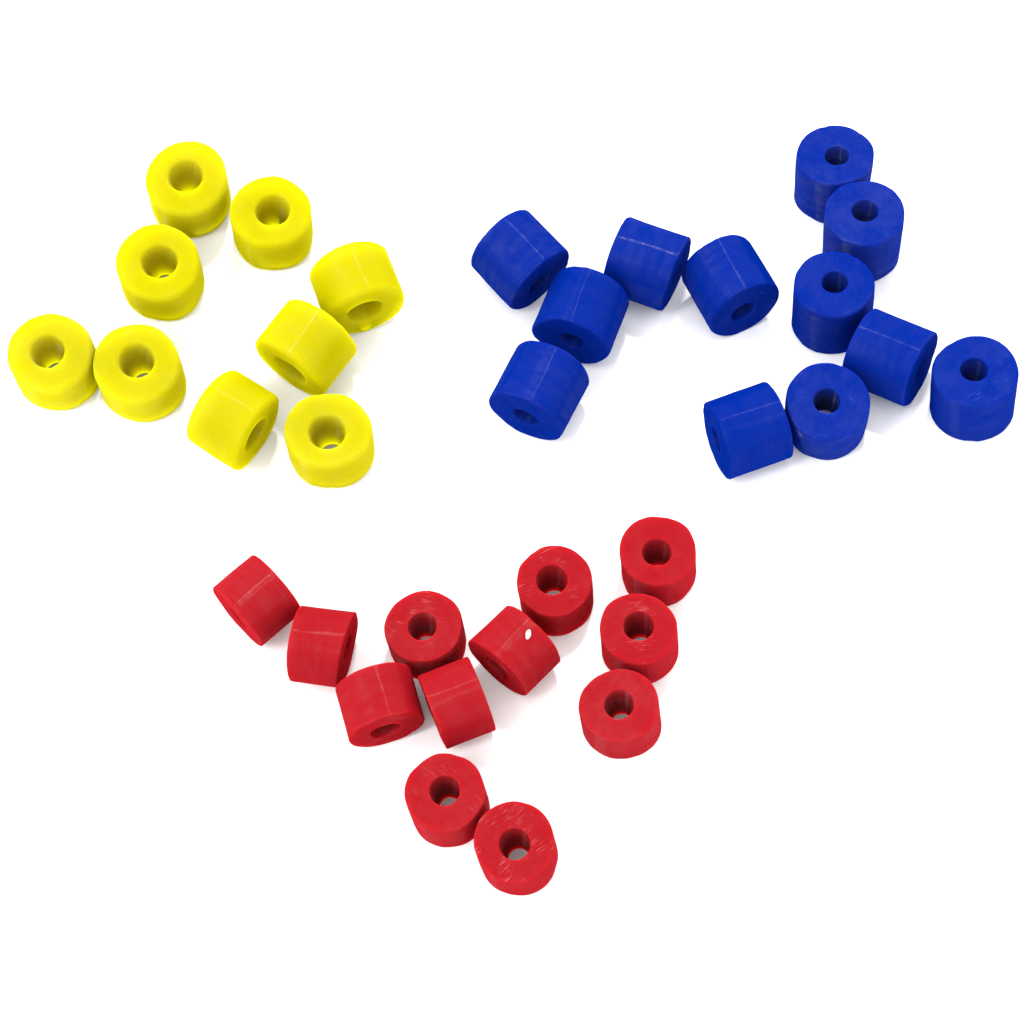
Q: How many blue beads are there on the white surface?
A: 12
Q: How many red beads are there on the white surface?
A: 12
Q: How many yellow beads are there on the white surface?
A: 9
